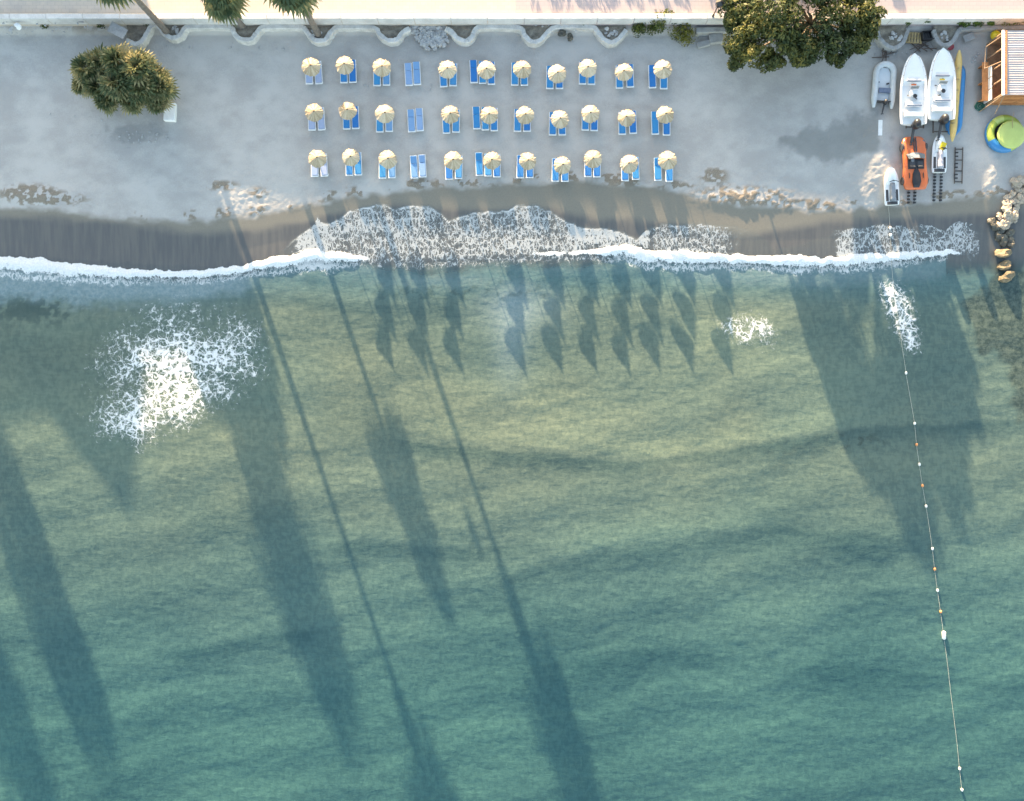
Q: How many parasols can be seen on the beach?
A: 30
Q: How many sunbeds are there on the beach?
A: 69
